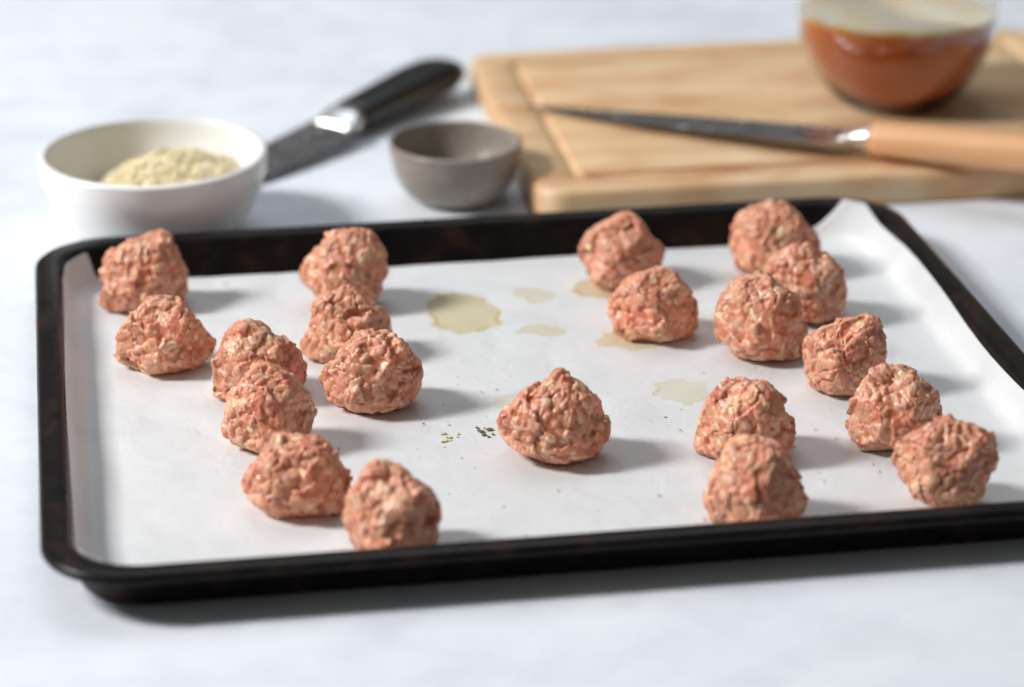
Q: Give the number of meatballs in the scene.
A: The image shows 20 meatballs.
